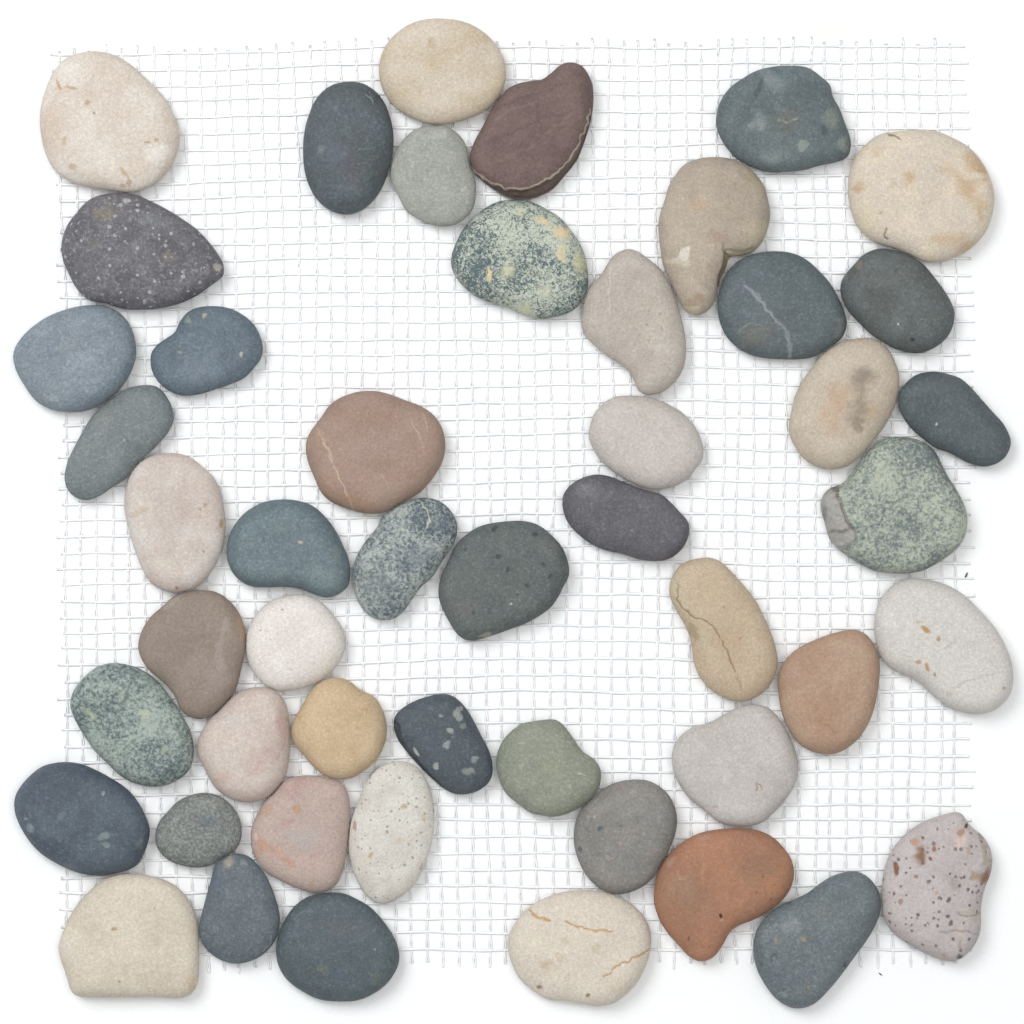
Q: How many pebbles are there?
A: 49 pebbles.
